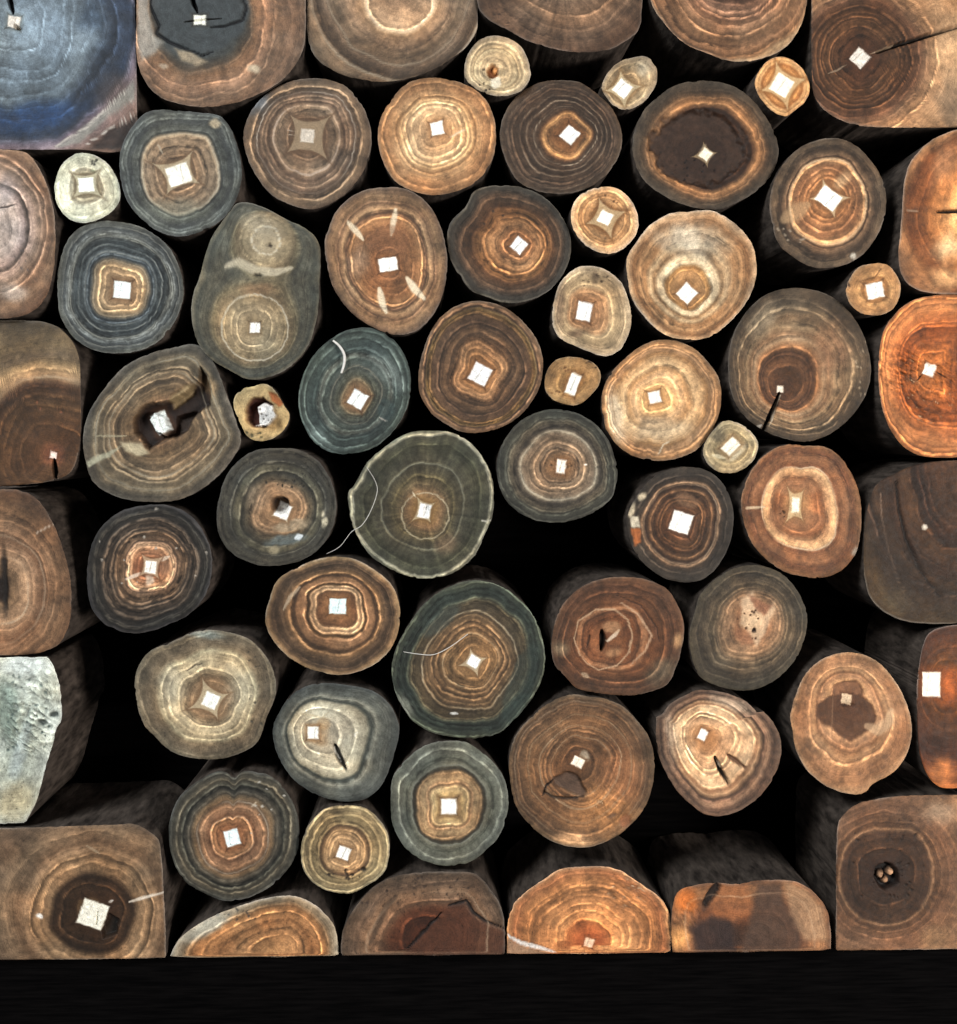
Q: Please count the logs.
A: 64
